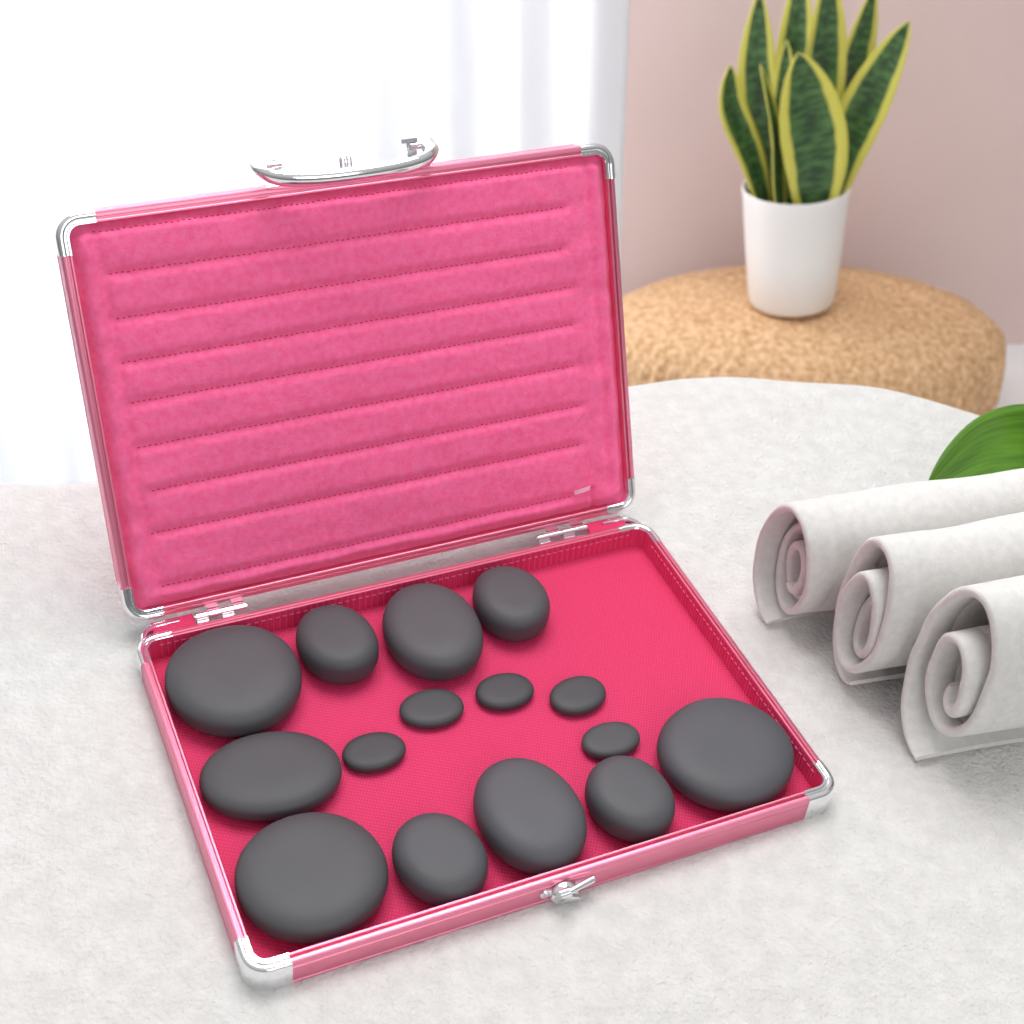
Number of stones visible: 15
